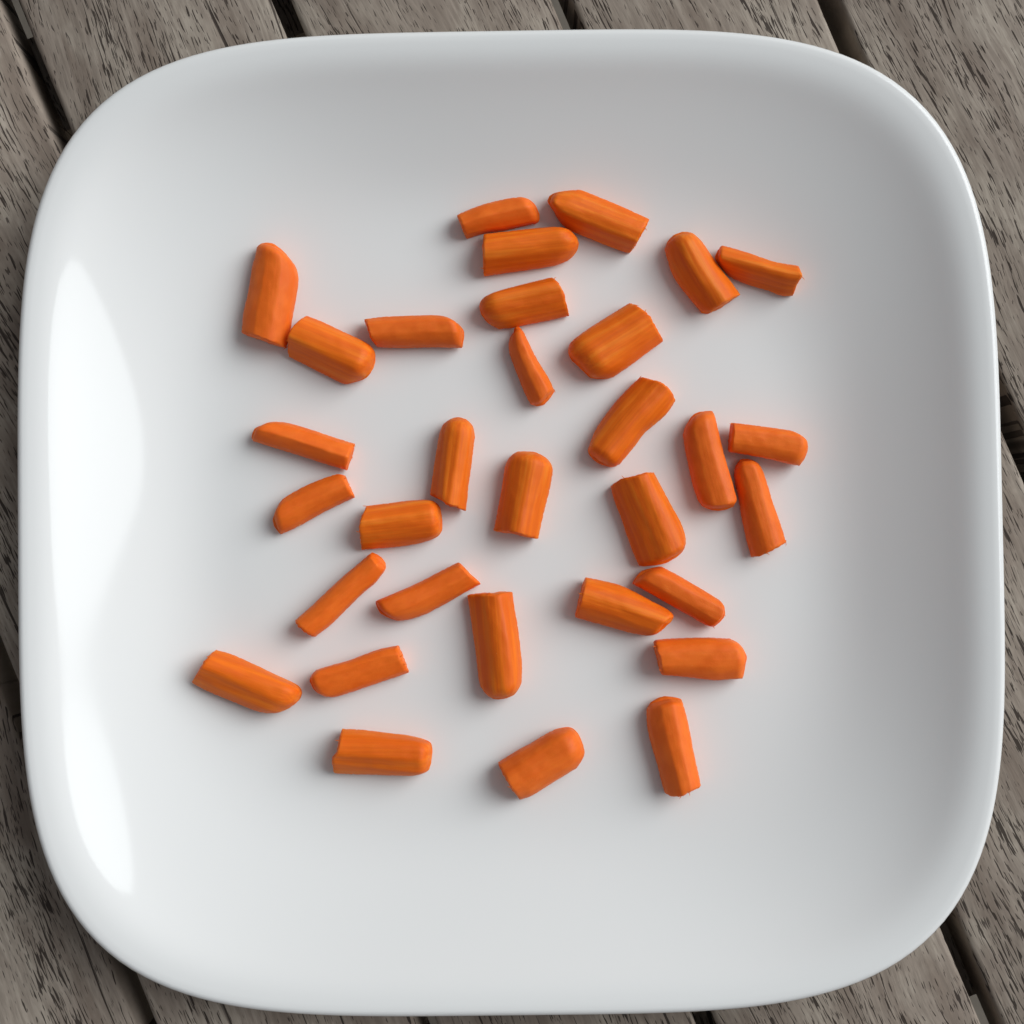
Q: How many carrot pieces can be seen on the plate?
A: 32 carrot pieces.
